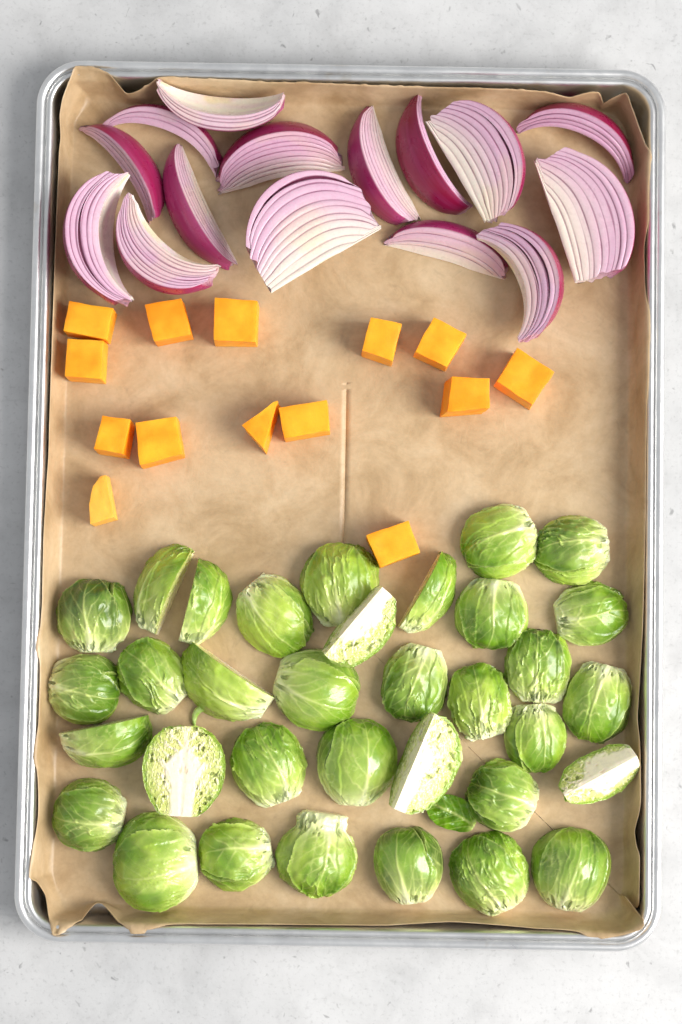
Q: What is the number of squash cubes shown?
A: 14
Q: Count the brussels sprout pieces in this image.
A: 34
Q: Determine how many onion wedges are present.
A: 15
